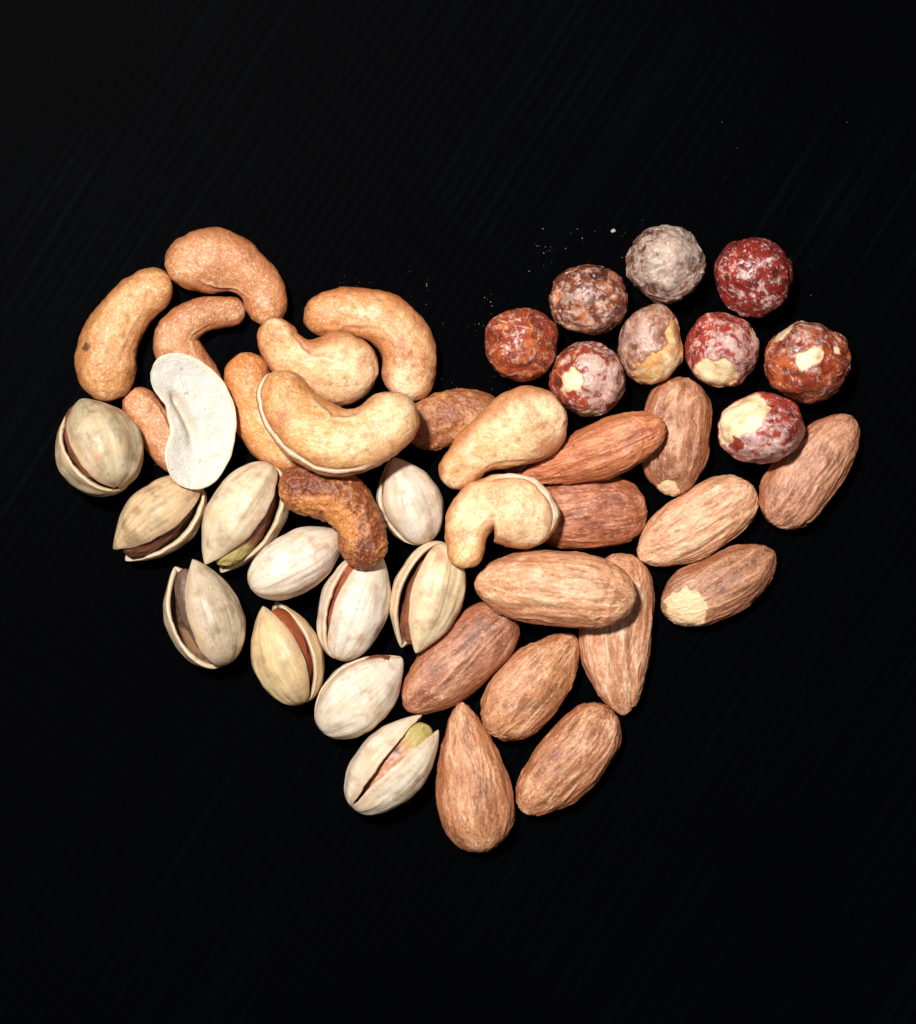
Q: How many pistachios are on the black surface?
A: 11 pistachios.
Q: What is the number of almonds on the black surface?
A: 12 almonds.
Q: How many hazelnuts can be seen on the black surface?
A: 9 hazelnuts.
